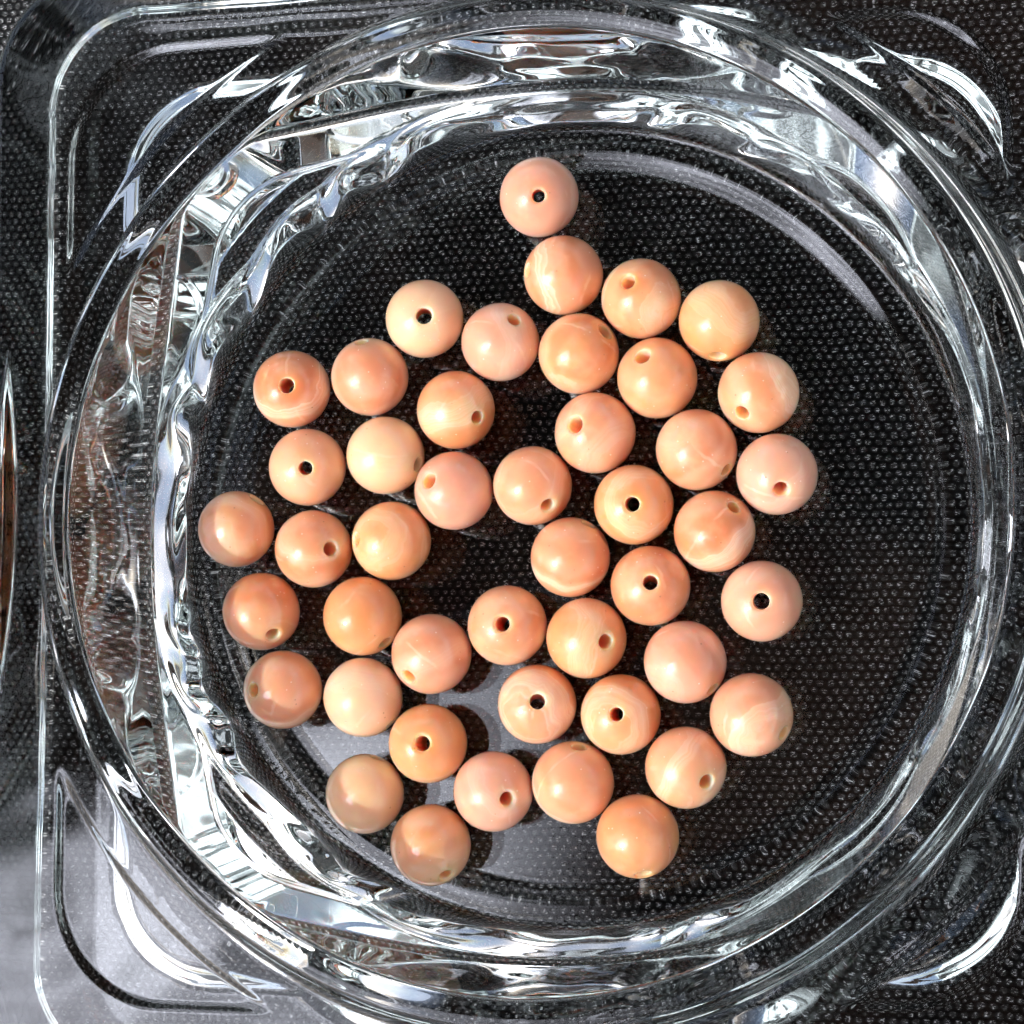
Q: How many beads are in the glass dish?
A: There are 45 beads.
